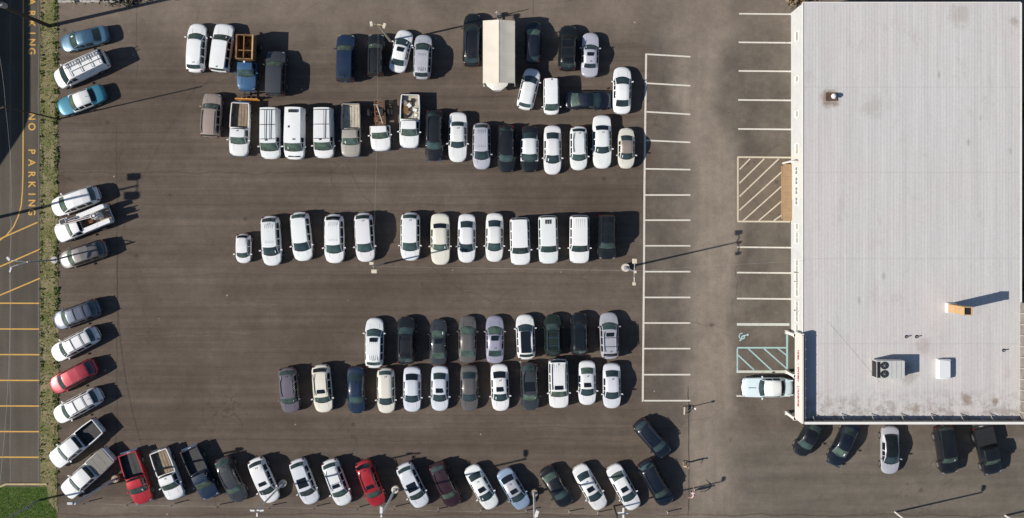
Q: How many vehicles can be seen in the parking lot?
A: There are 102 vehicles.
